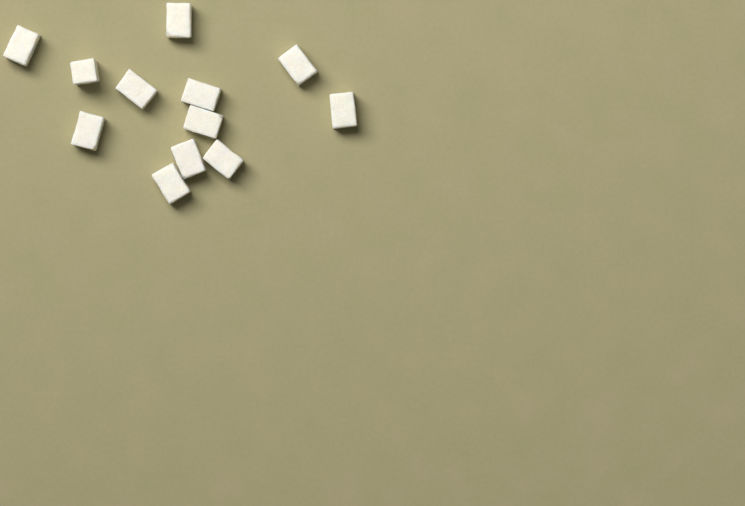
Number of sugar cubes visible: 12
